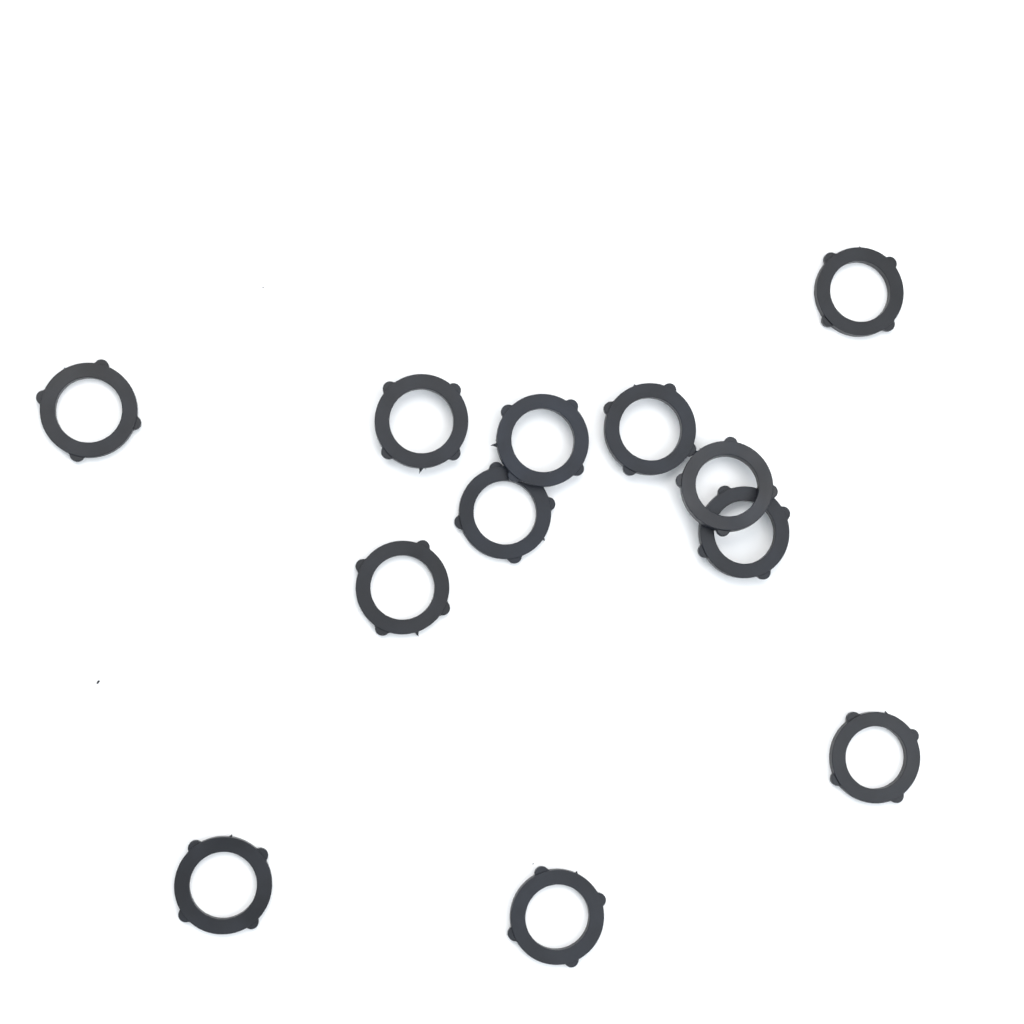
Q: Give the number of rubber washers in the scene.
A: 12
